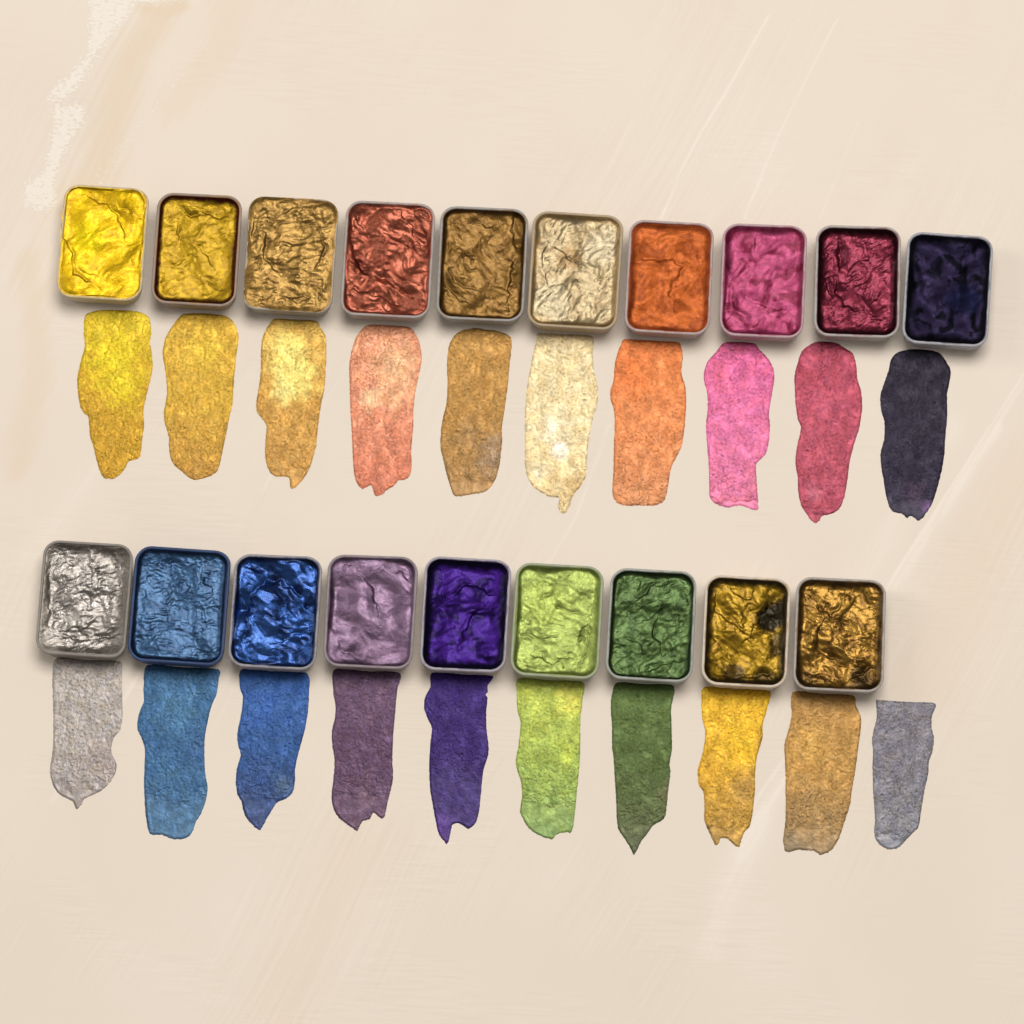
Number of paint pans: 19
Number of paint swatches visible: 20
